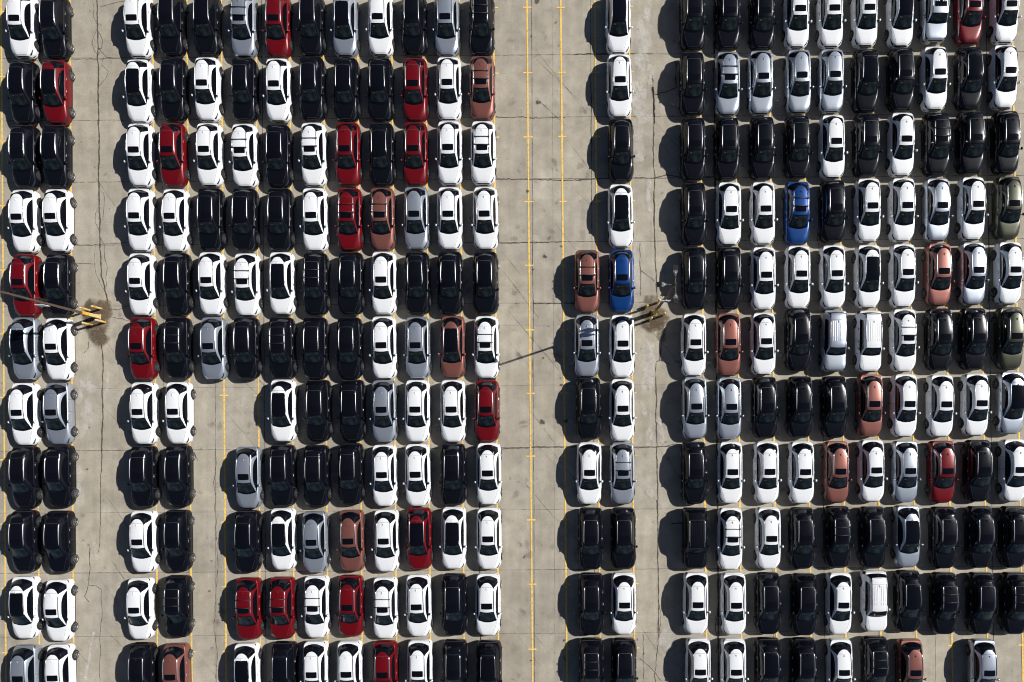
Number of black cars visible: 101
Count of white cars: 102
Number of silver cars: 28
